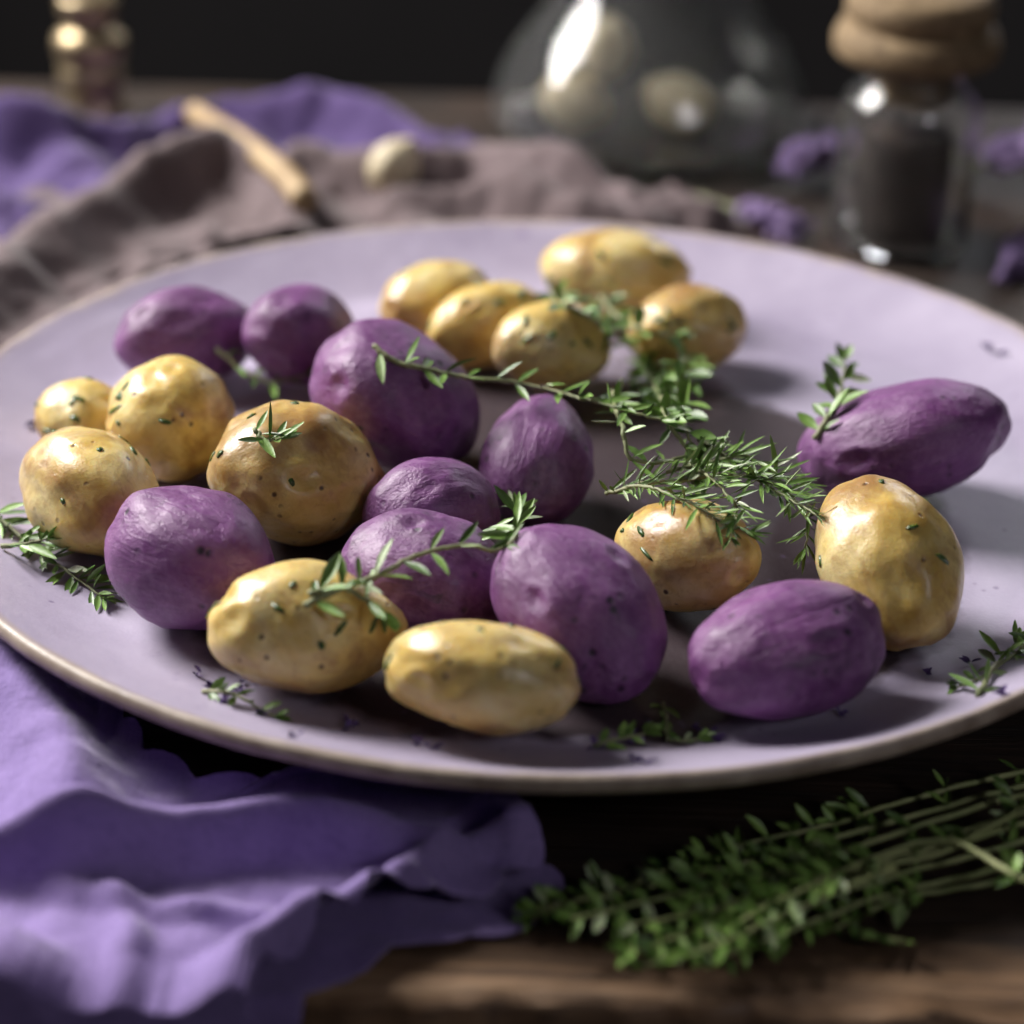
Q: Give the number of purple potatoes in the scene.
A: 10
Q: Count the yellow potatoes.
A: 13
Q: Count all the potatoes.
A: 23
